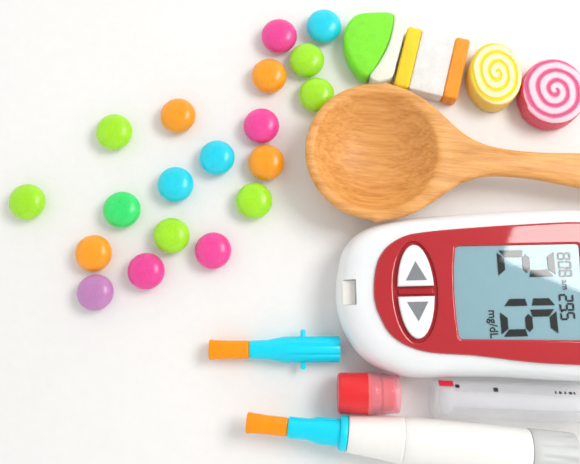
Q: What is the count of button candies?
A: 19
